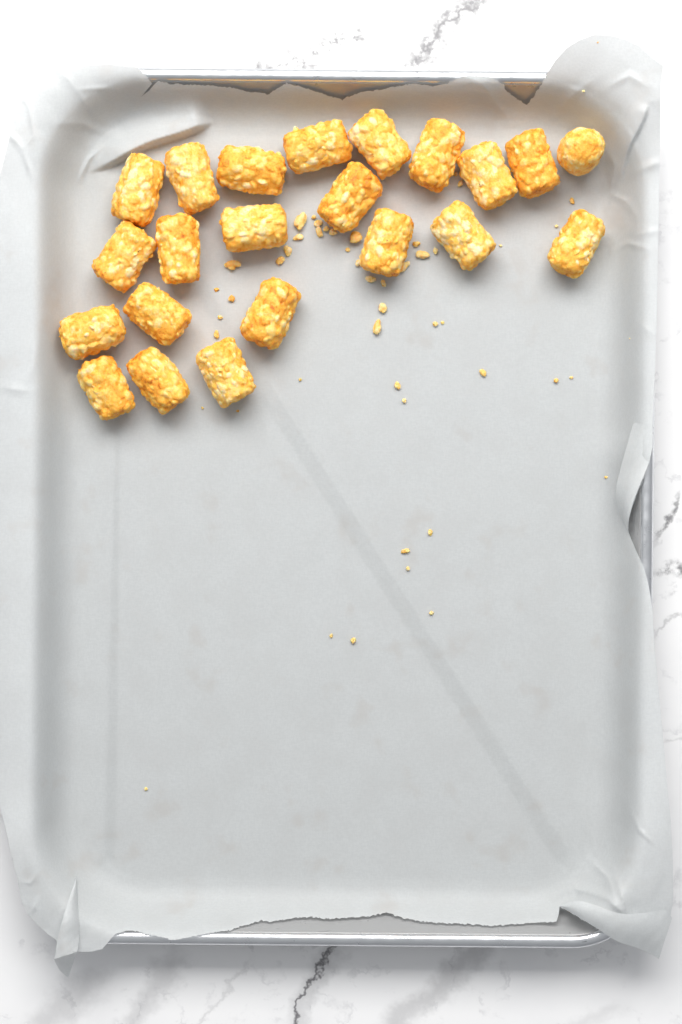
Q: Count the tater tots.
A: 22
